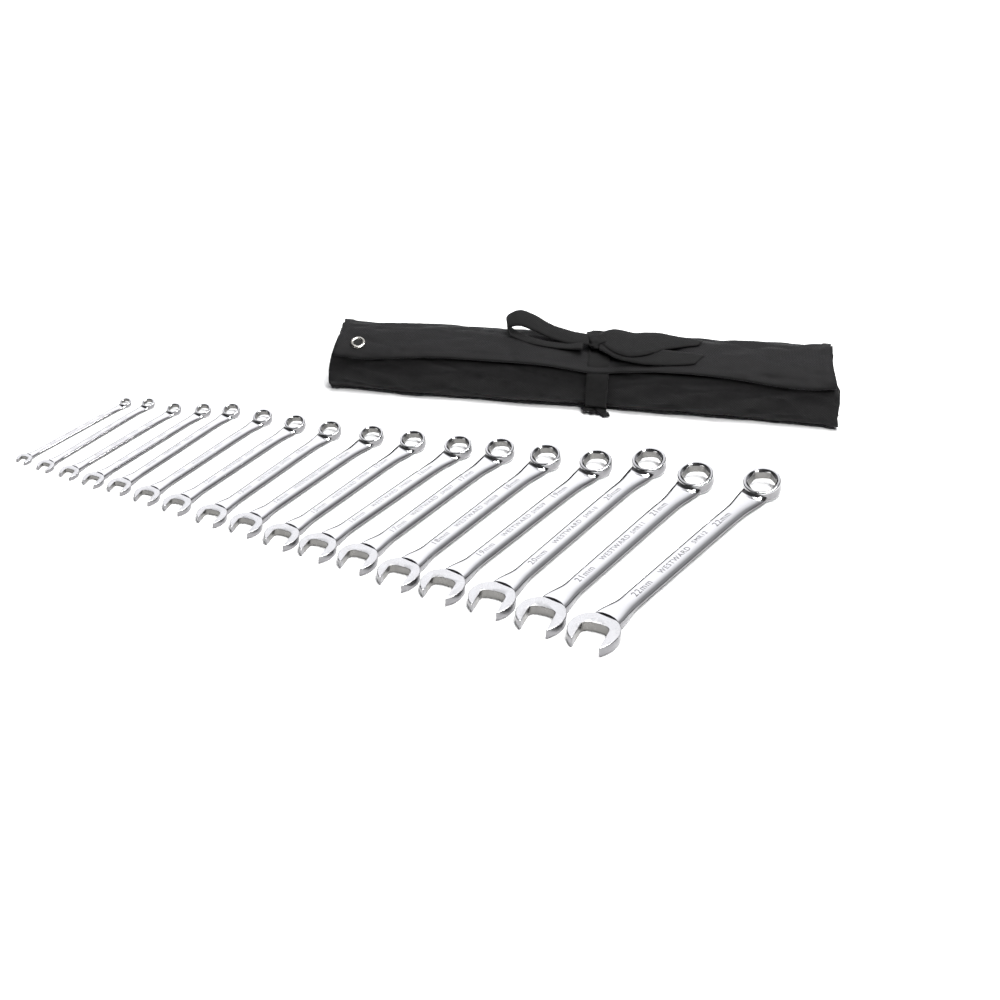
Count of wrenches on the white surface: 17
